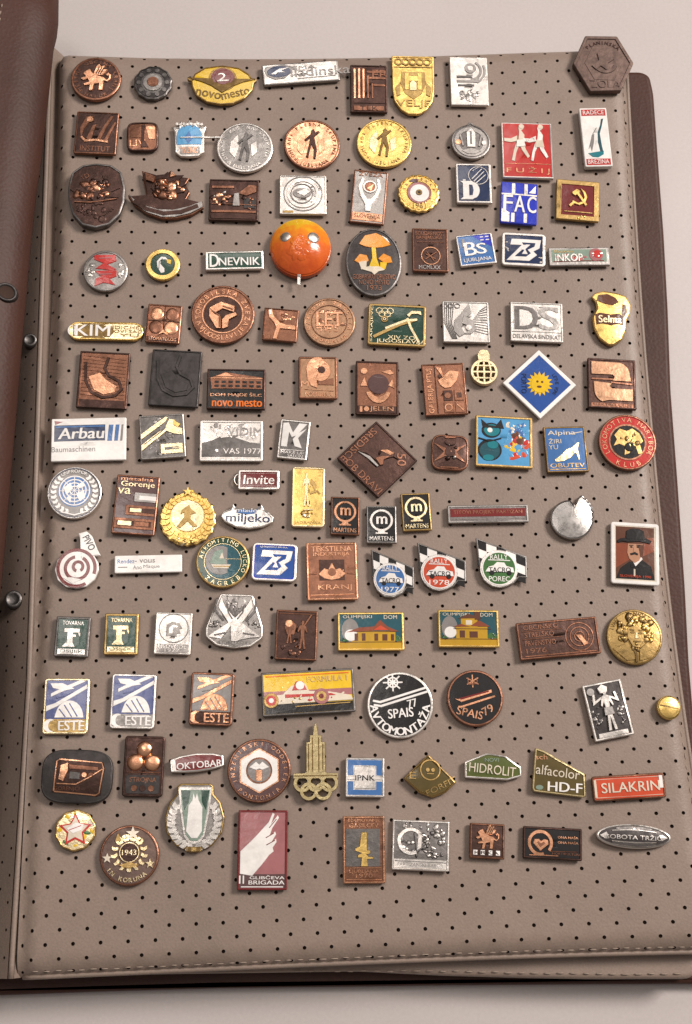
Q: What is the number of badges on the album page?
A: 118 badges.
